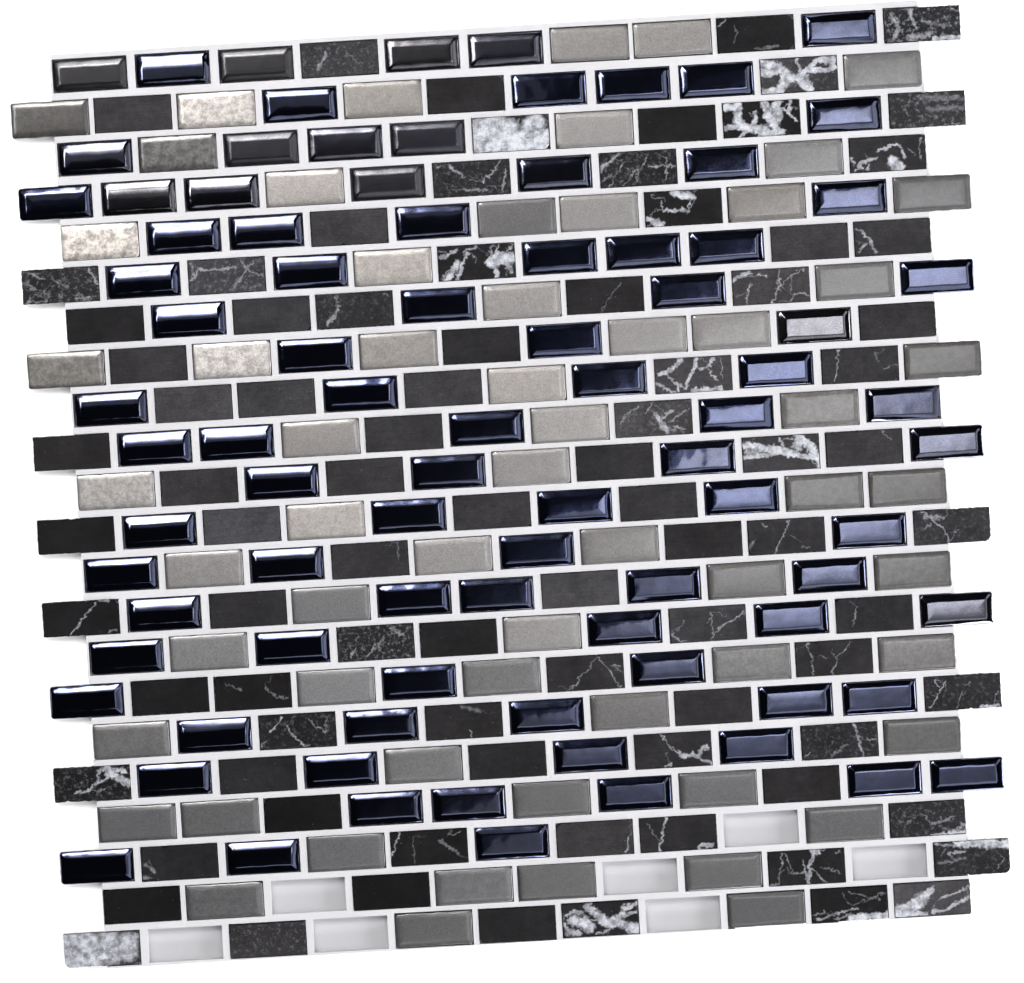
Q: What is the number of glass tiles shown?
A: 88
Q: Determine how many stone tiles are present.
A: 86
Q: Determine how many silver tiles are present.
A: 61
